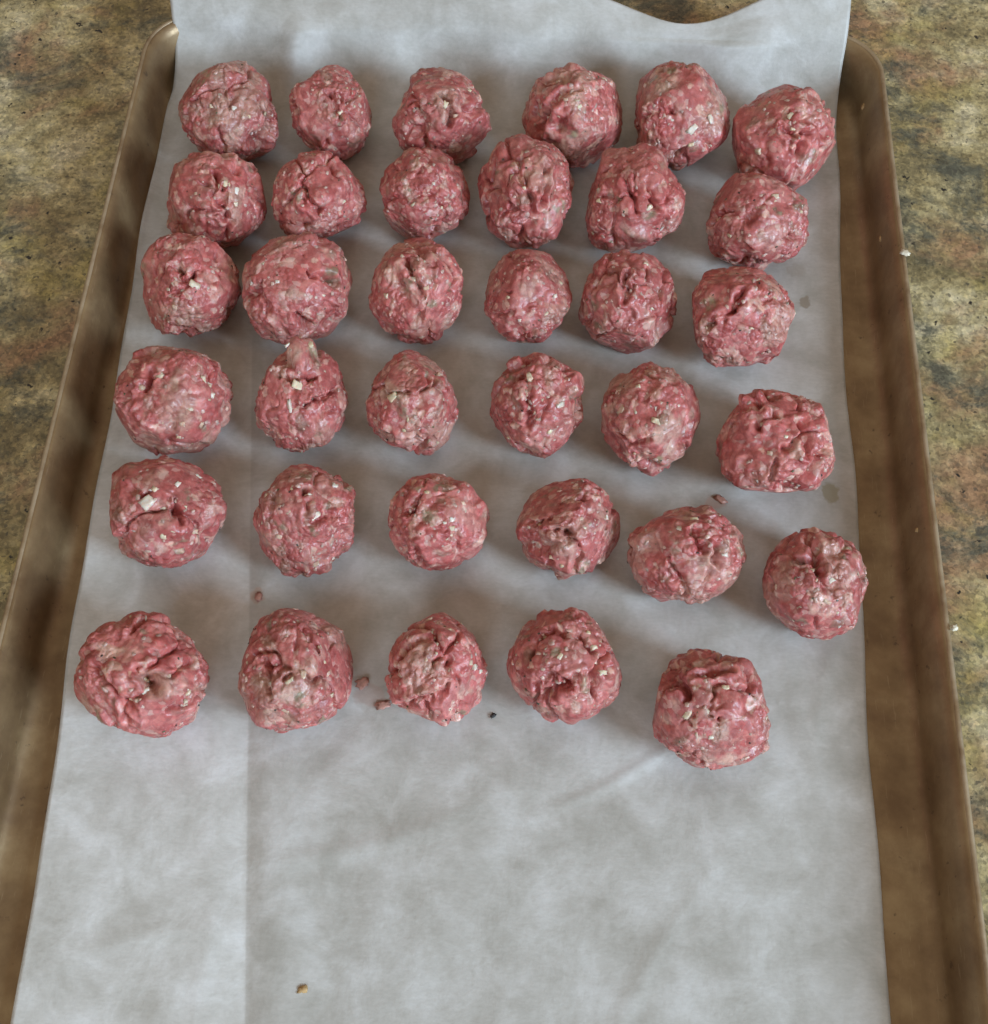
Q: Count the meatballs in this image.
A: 35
